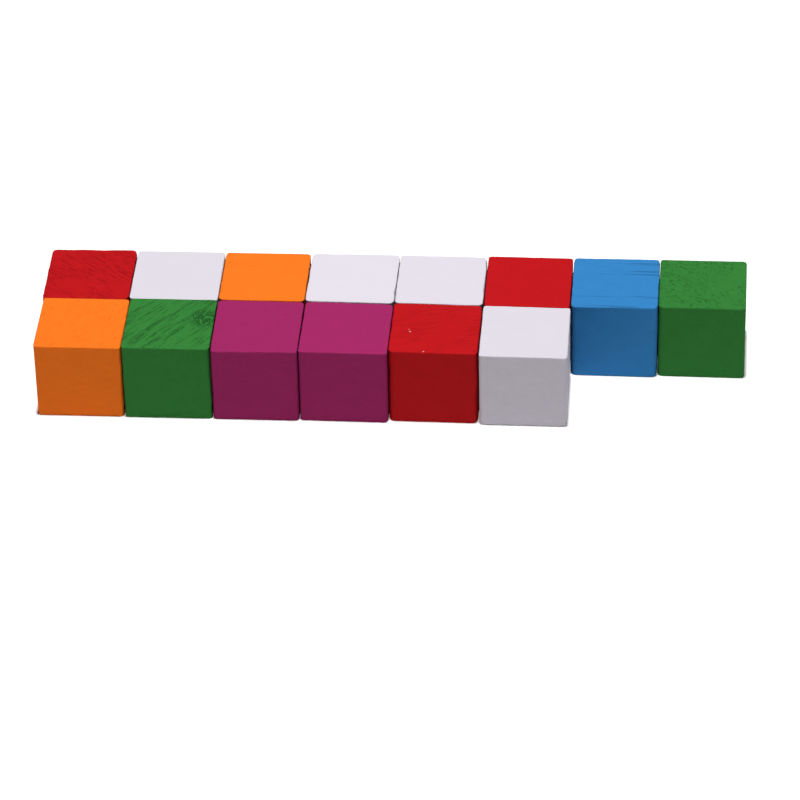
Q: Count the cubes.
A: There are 14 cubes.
